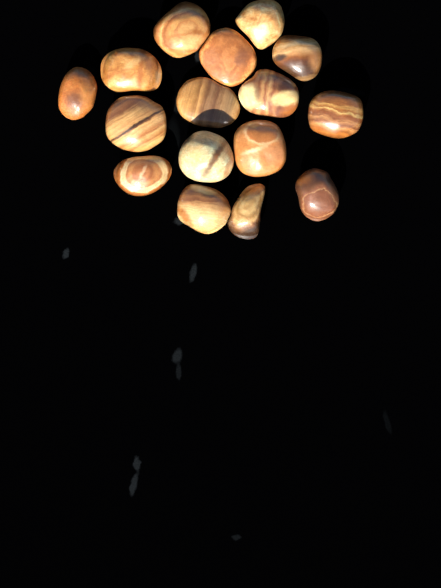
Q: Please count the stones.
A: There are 16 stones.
